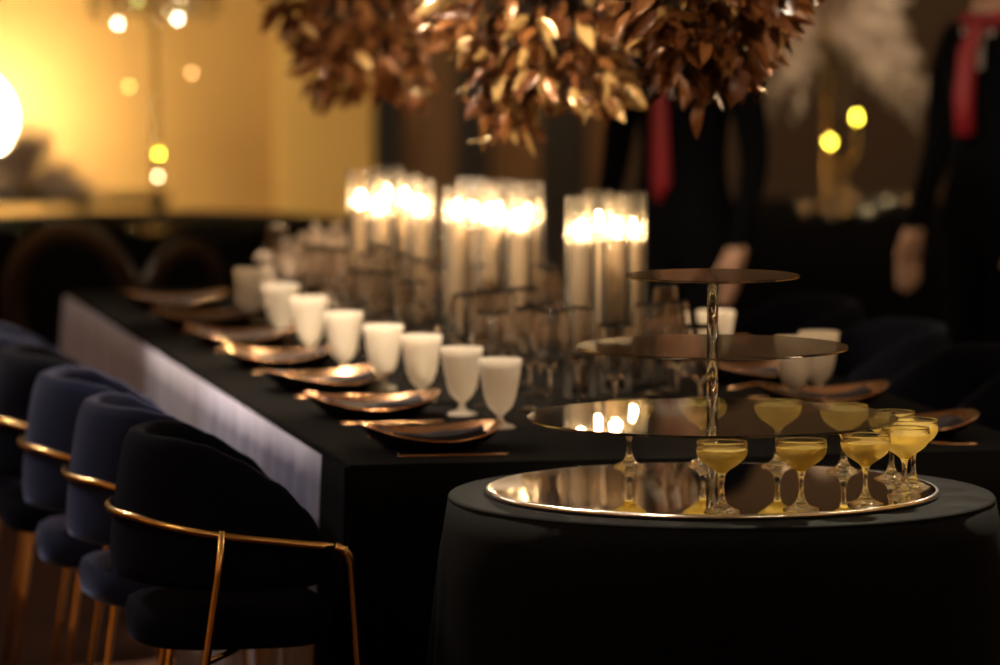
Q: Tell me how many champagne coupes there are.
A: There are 10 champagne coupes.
